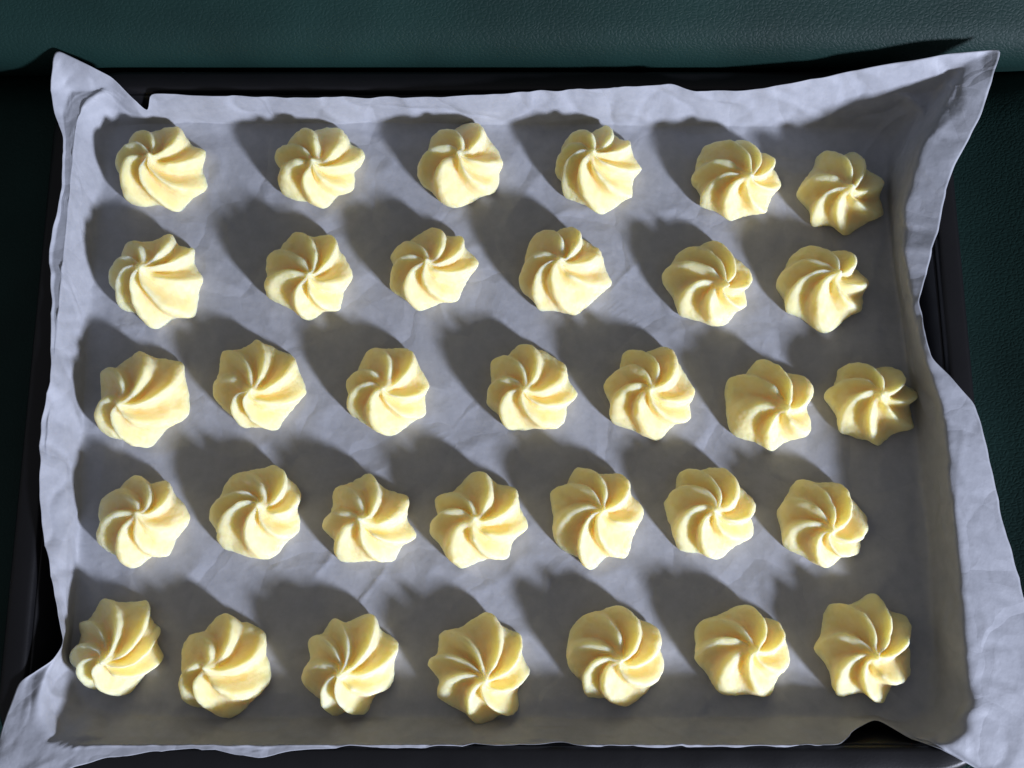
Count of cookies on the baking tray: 33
